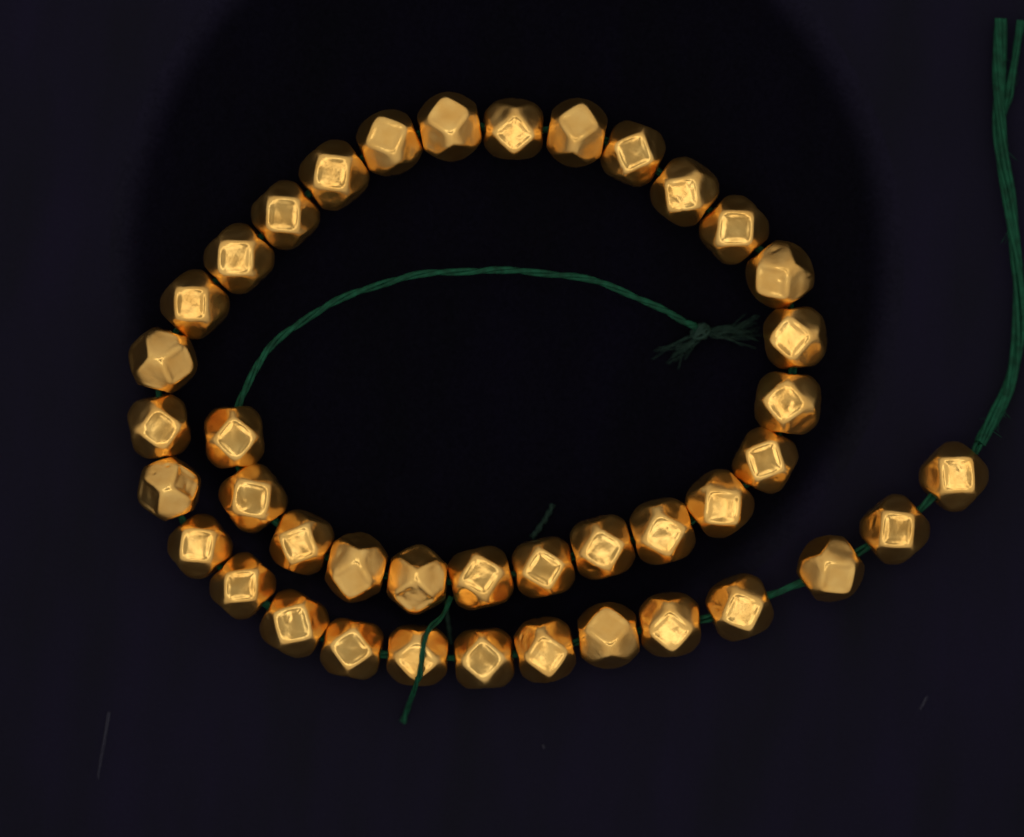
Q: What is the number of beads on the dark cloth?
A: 41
